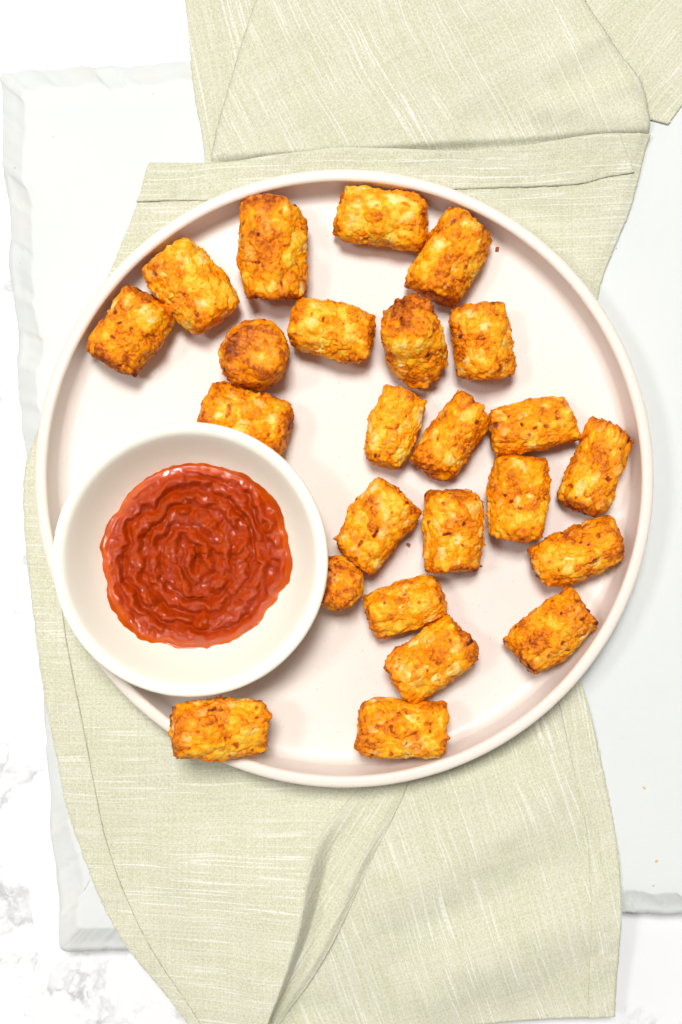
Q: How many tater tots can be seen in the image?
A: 24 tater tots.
